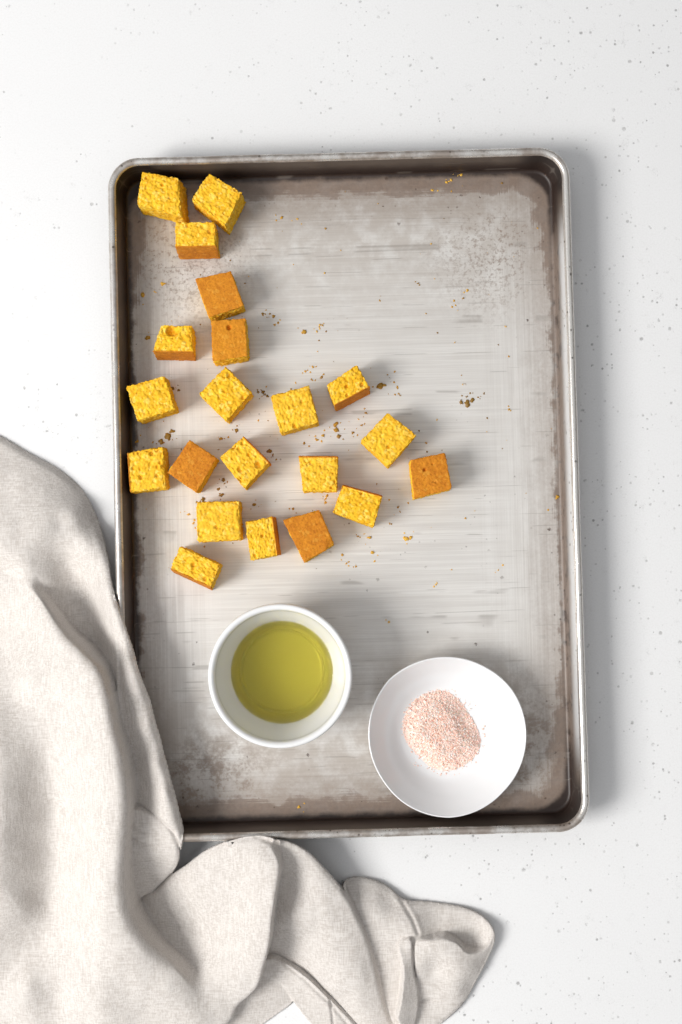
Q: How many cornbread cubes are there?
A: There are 21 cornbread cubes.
